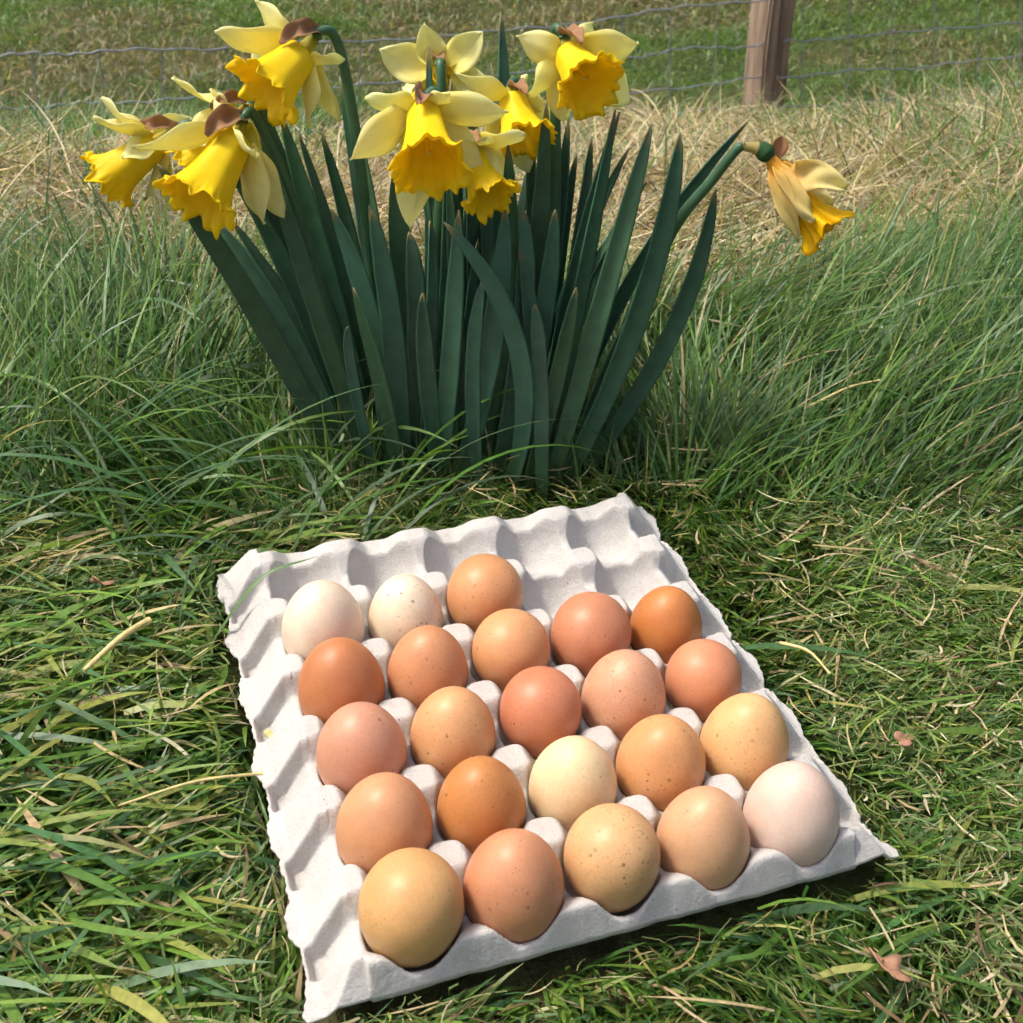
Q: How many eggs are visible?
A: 23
